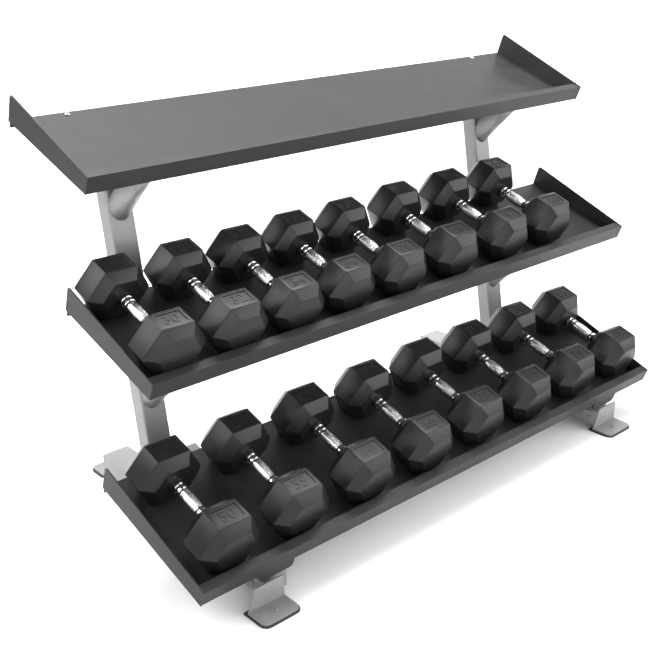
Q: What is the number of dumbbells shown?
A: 16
